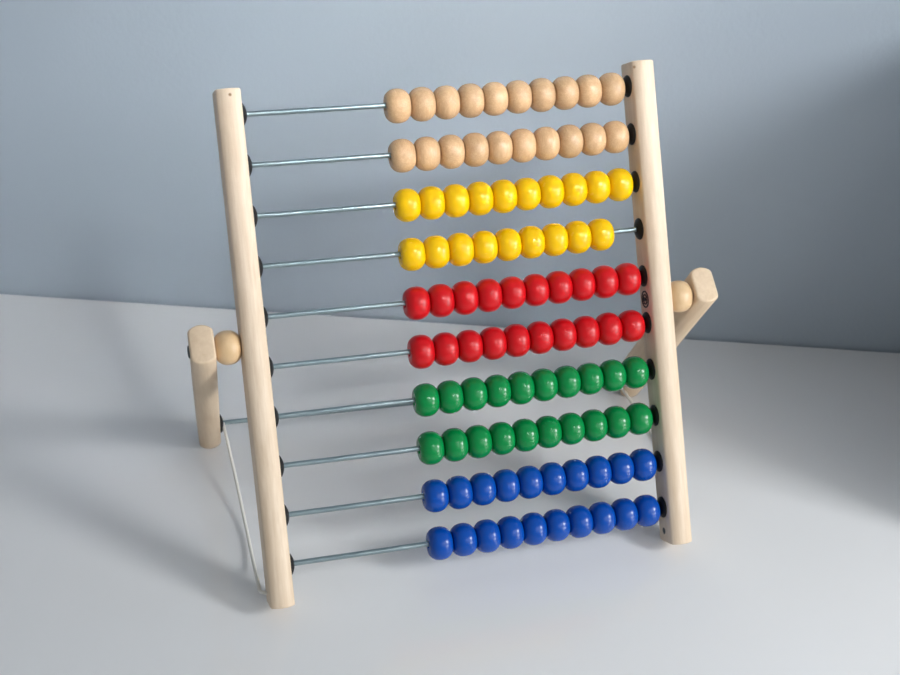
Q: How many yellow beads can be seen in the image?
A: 19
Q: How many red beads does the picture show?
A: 20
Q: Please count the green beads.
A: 20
